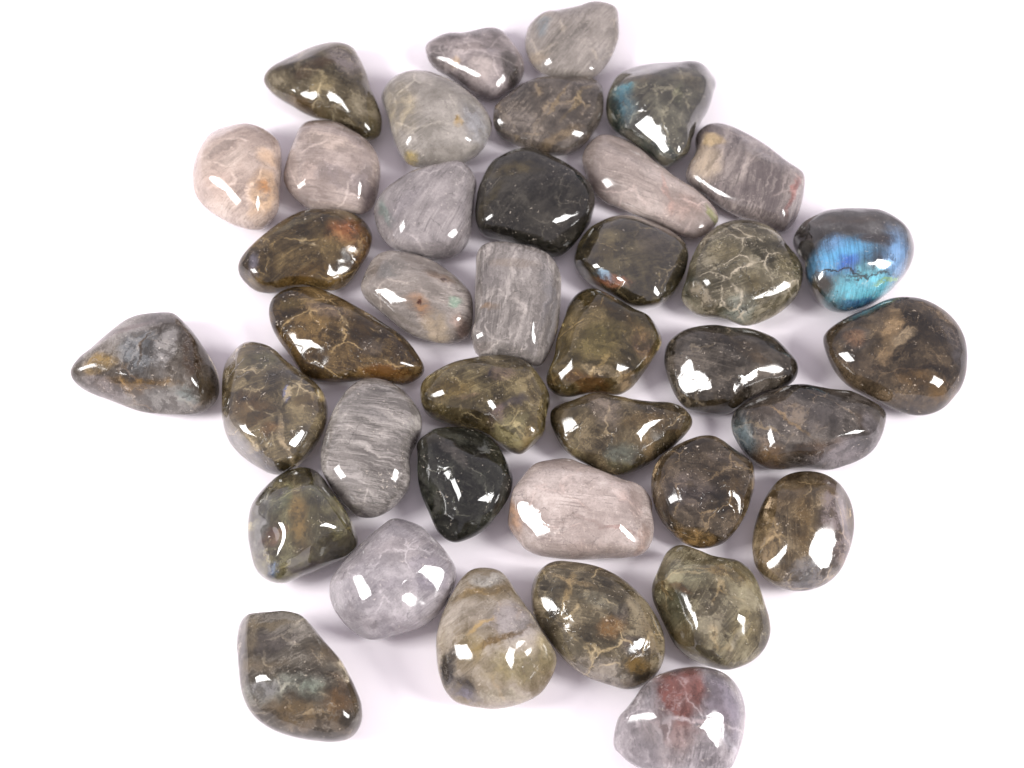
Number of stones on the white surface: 39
